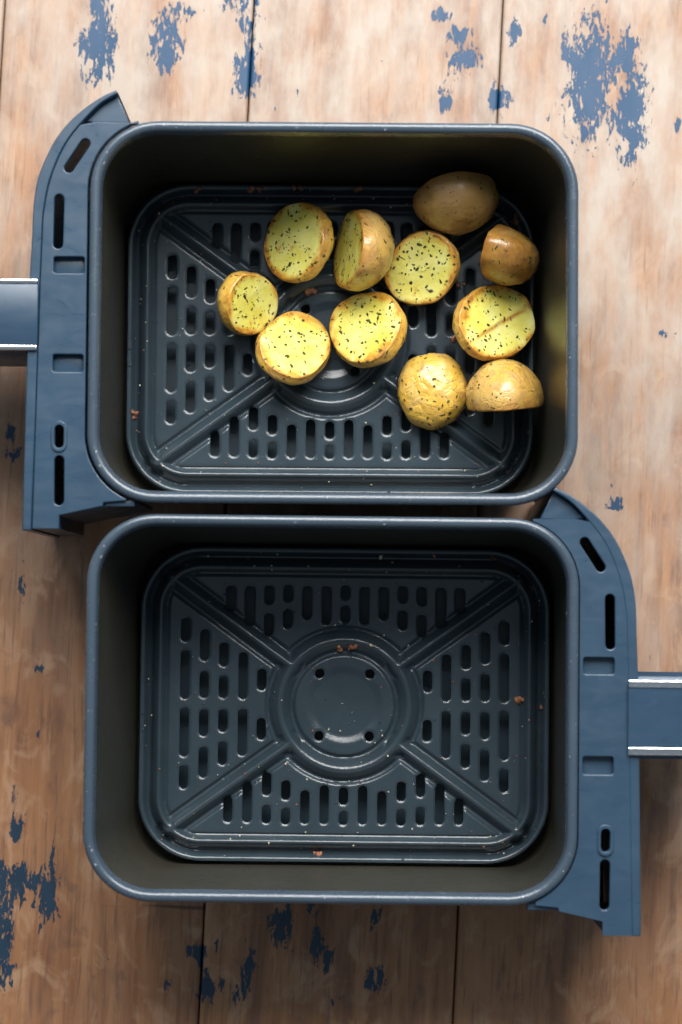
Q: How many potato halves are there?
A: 11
